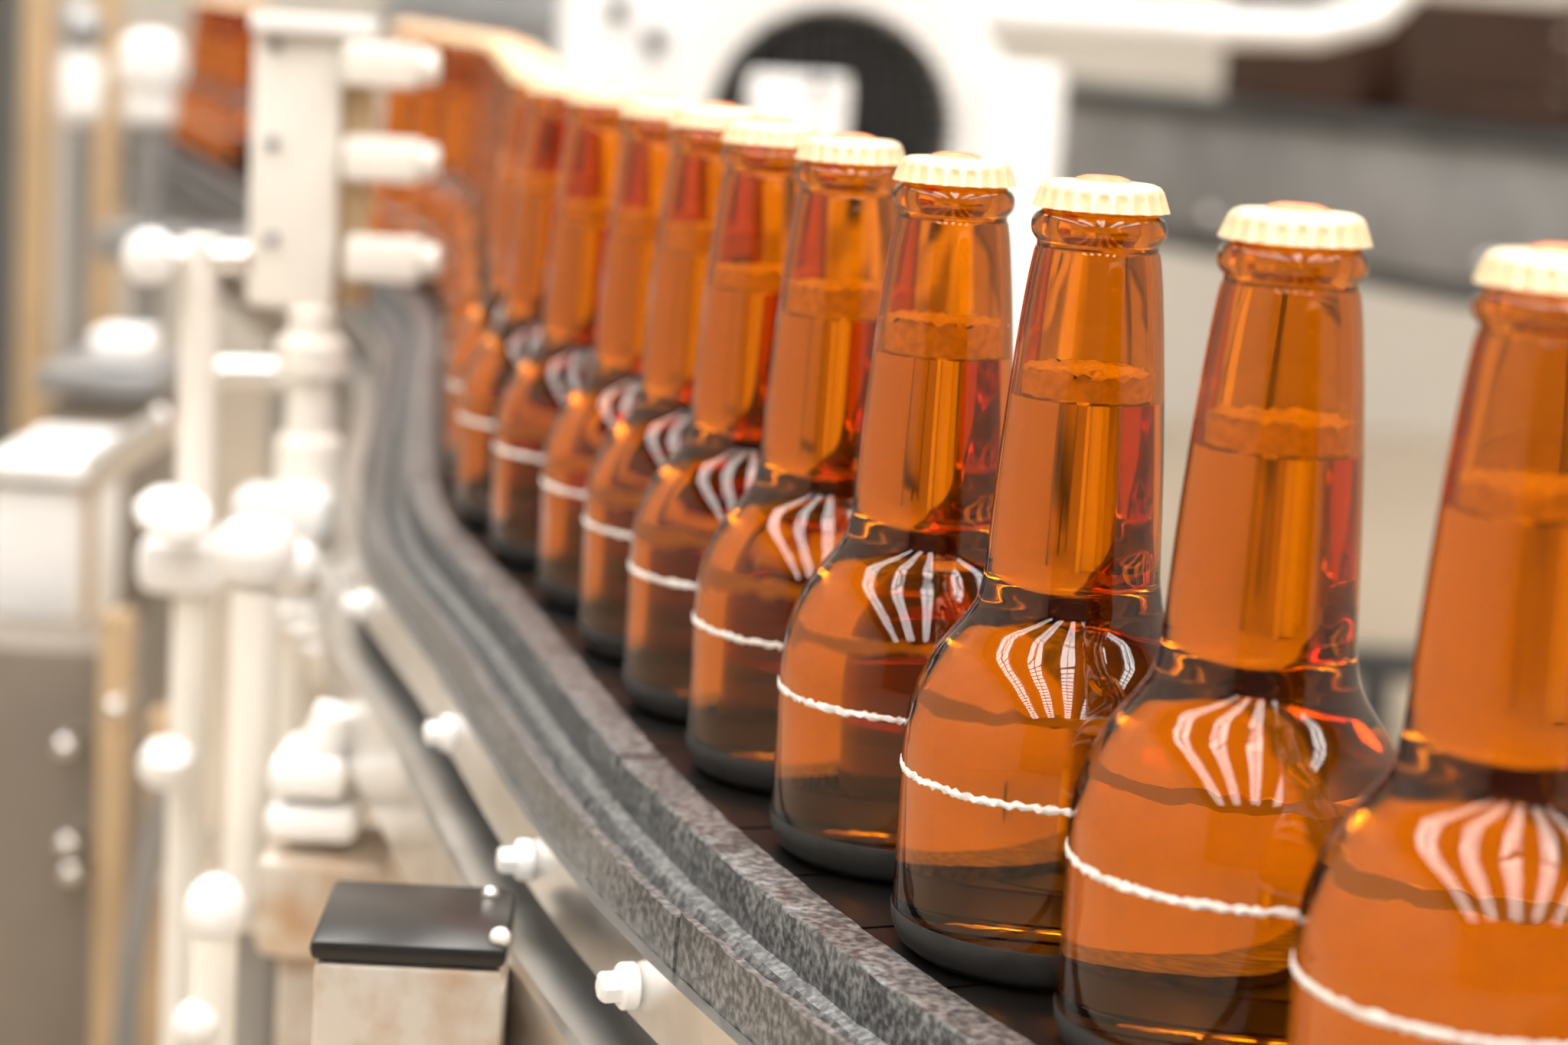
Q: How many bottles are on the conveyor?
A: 25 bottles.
